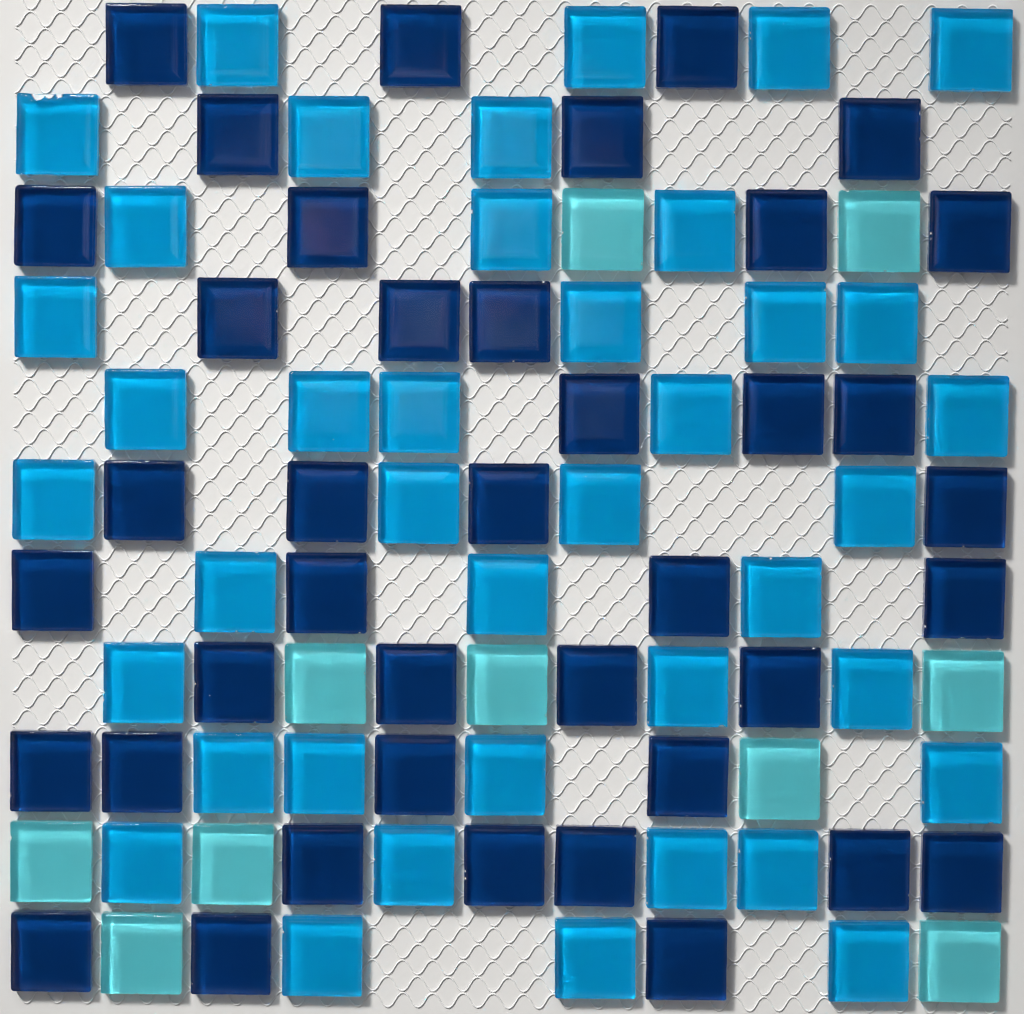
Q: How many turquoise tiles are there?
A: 10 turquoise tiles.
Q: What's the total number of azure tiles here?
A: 40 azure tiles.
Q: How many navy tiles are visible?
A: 40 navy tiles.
